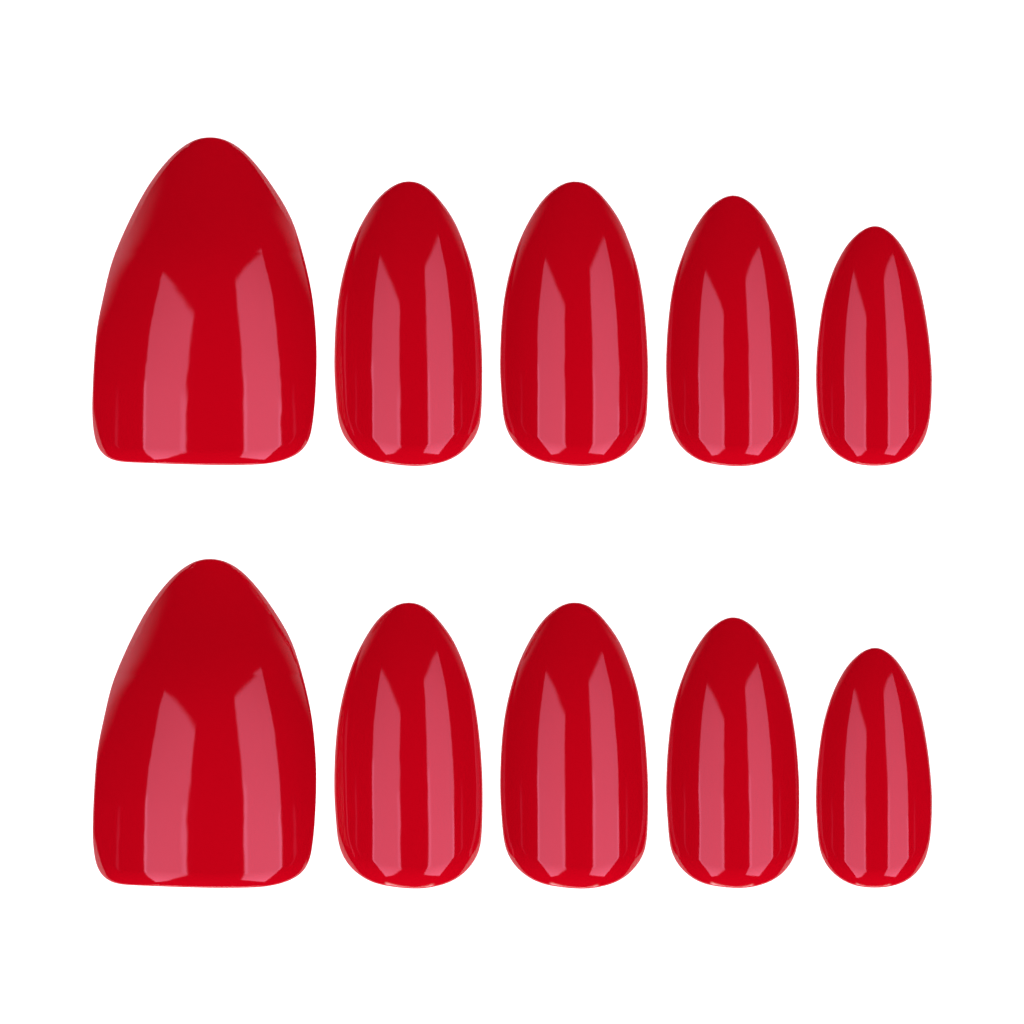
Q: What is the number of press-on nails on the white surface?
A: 10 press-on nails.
